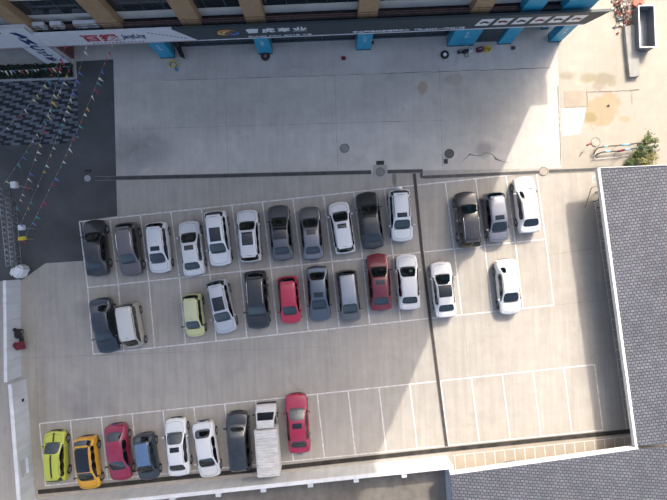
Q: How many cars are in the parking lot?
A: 34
